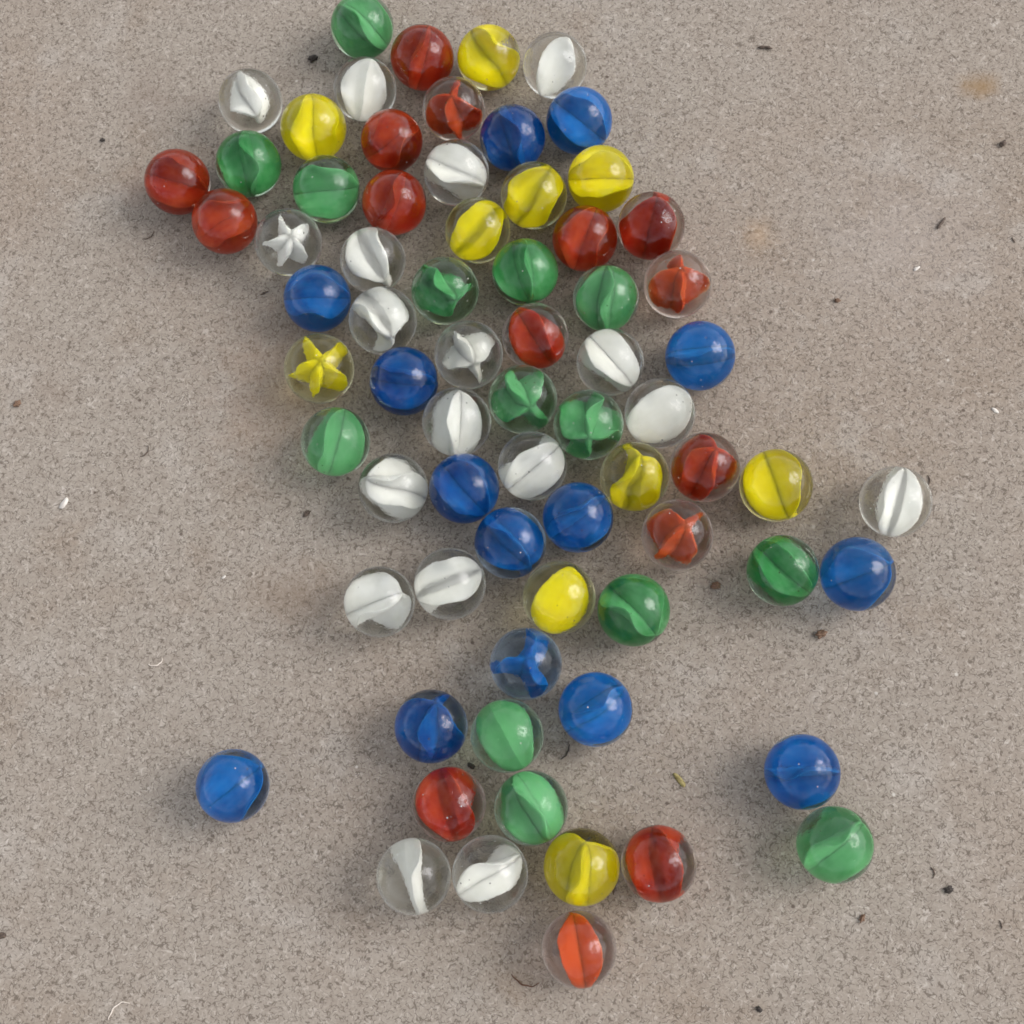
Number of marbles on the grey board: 71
